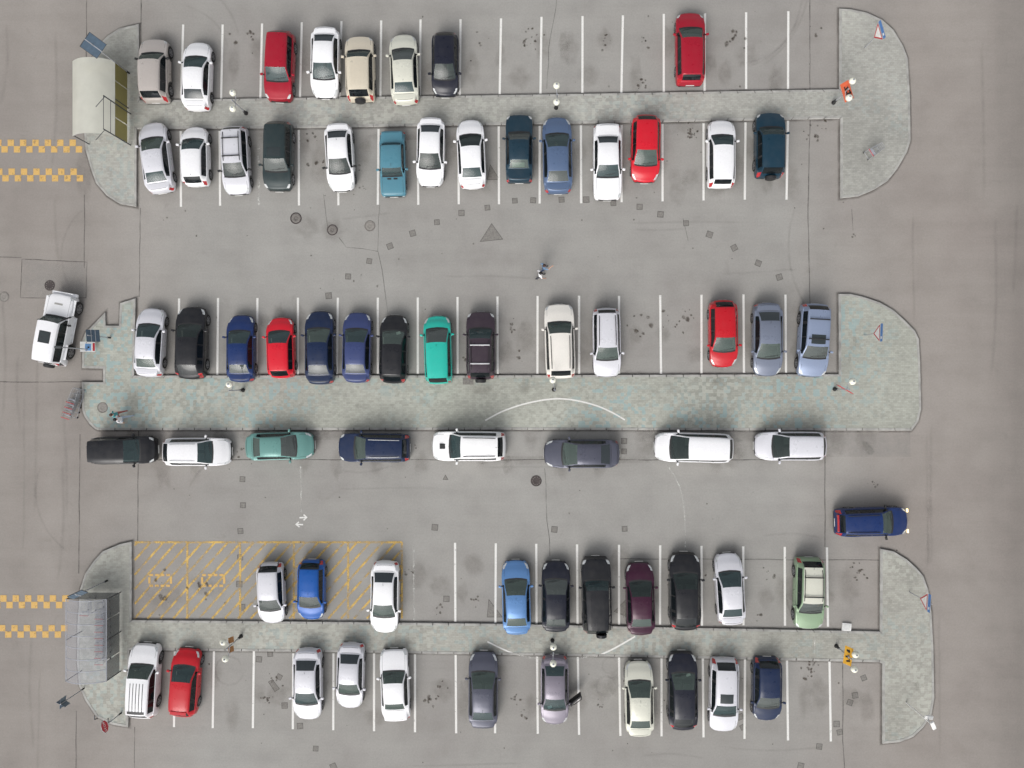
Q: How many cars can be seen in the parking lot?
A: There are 67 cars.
